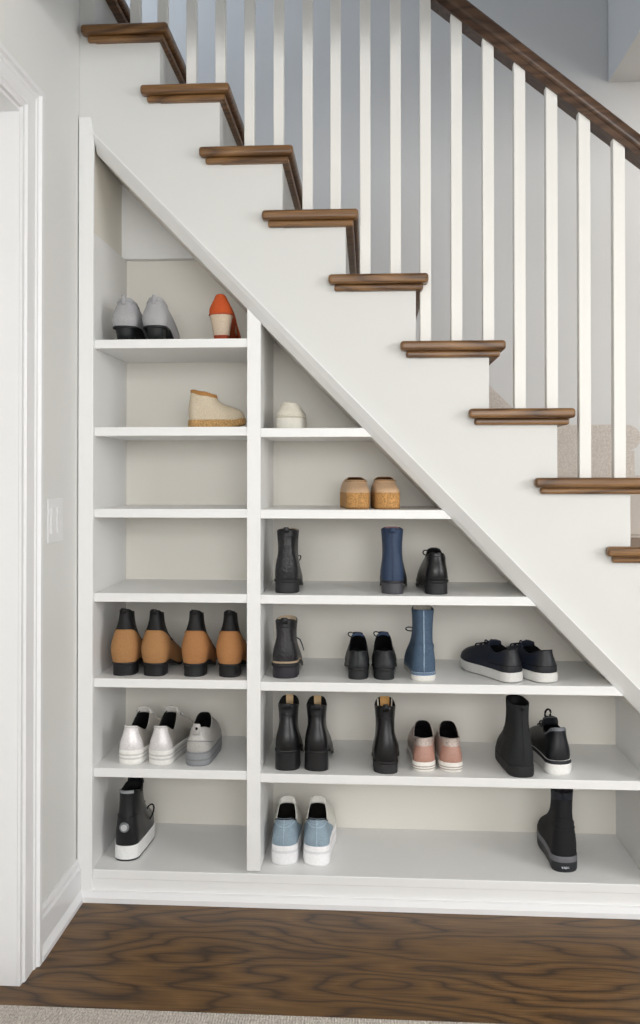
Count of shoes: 34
